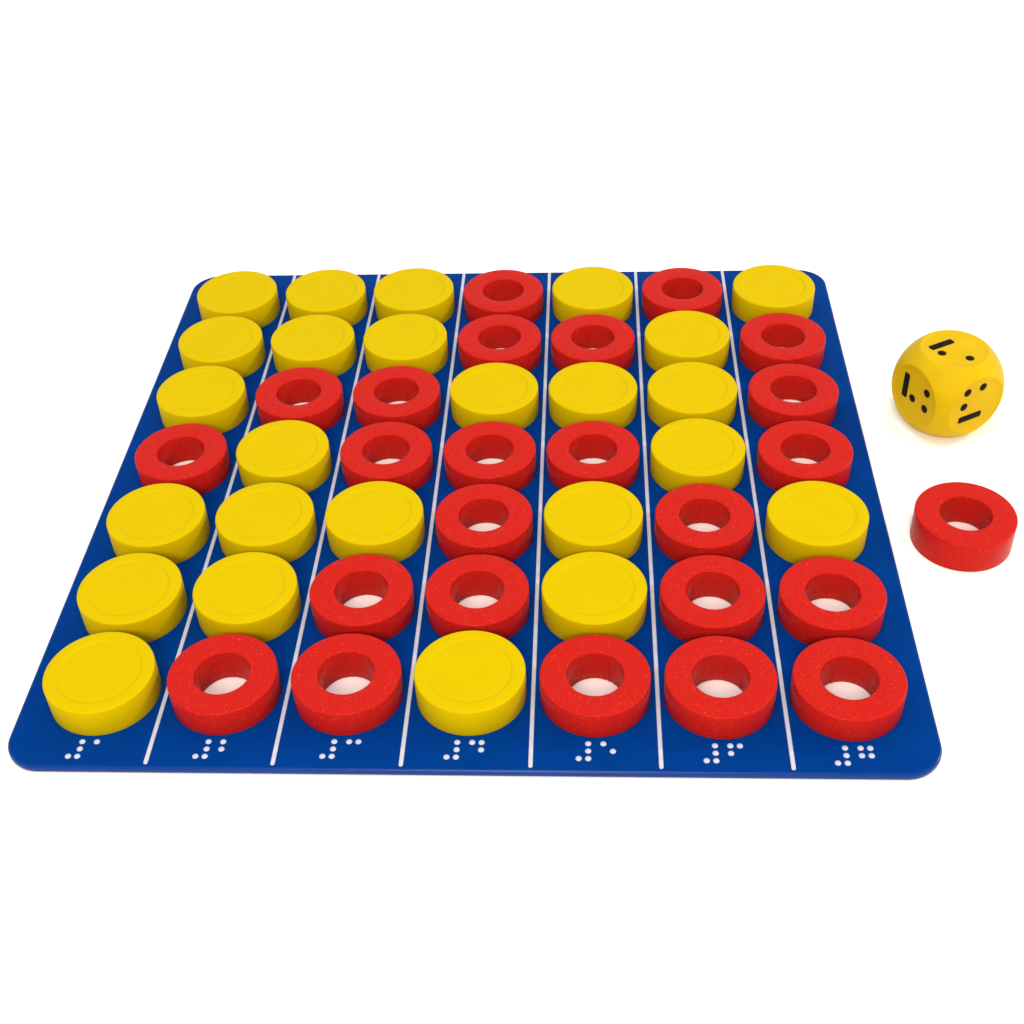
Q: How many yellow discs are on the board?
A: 25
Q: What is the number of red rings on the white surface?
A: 25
